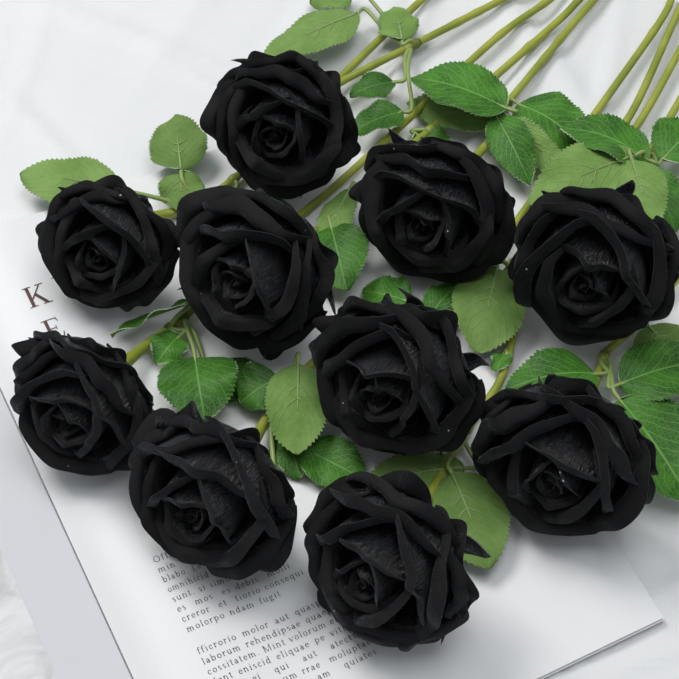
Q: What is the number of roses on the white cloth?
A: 10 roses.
